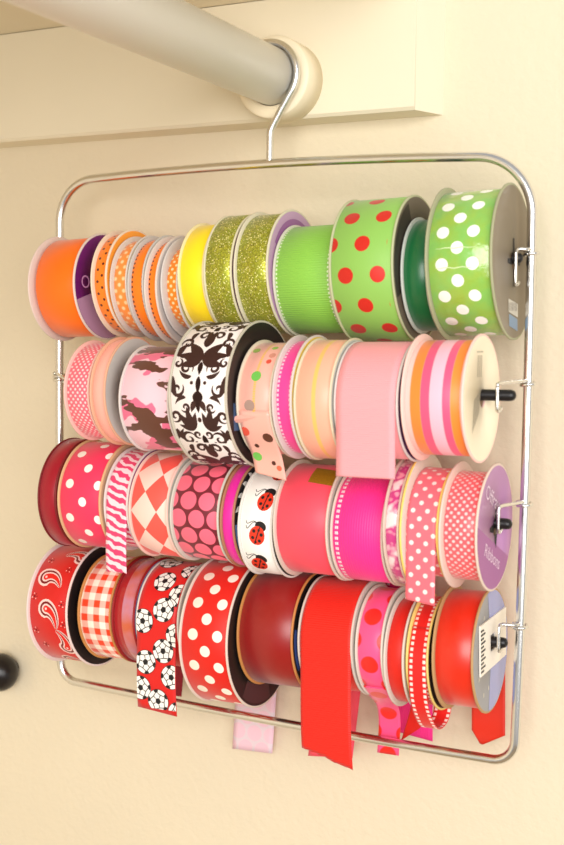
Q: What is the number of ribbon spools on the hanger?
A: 45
